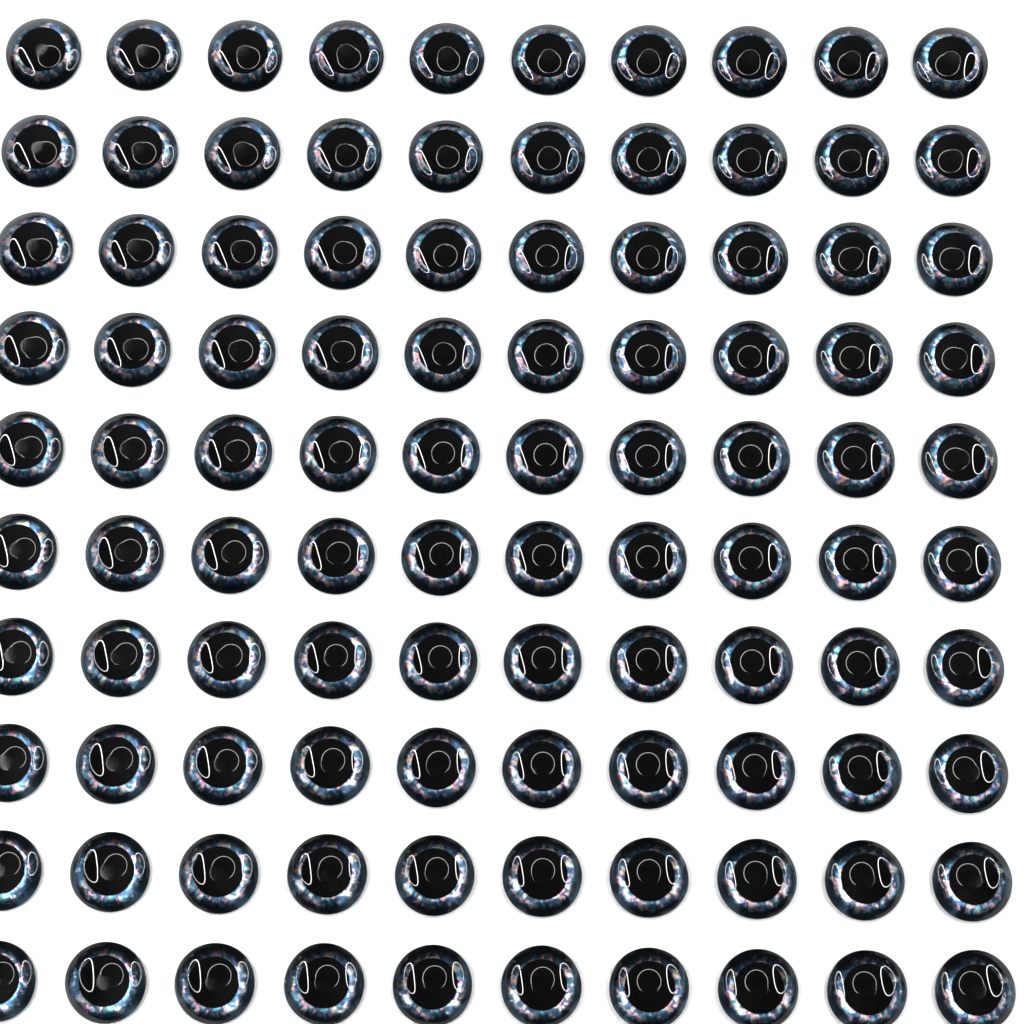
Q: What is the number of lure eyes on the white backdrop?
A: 100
